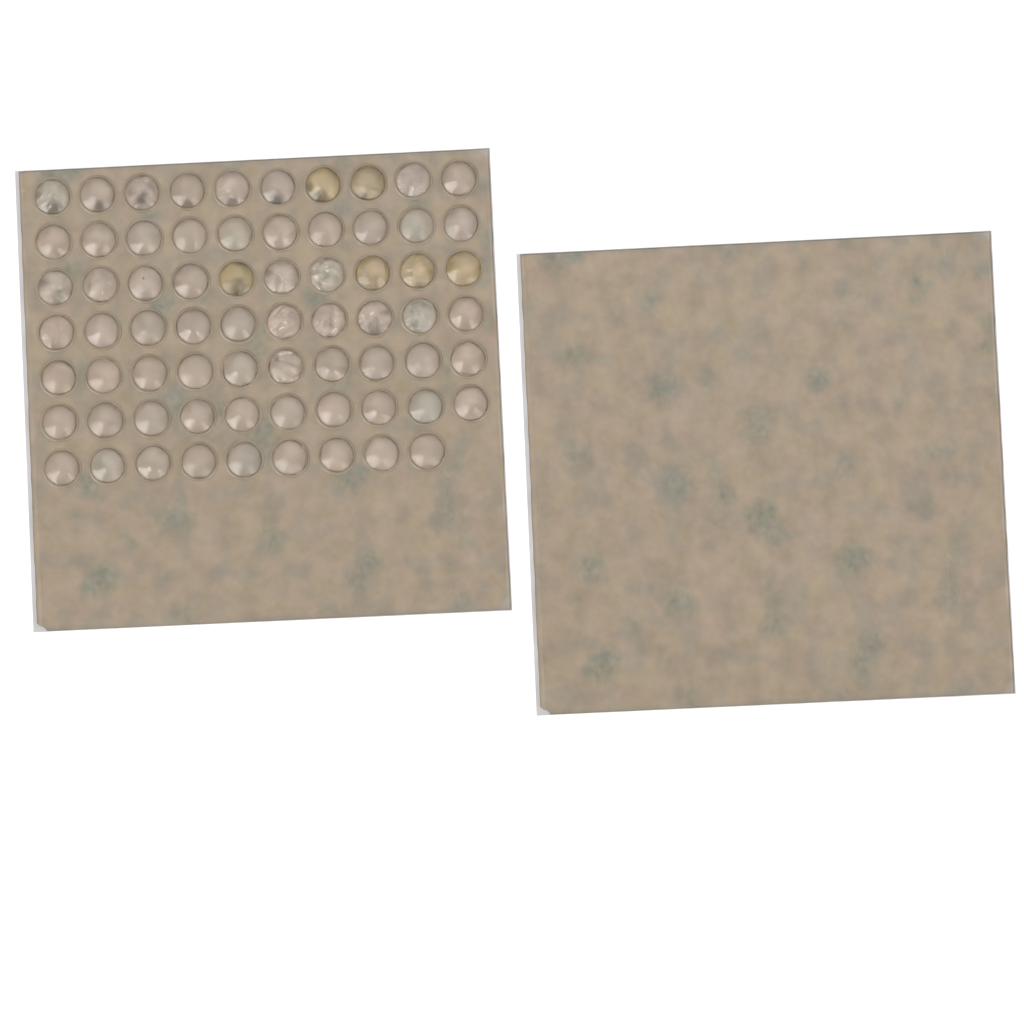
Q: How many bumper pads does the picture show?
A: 69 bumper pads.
